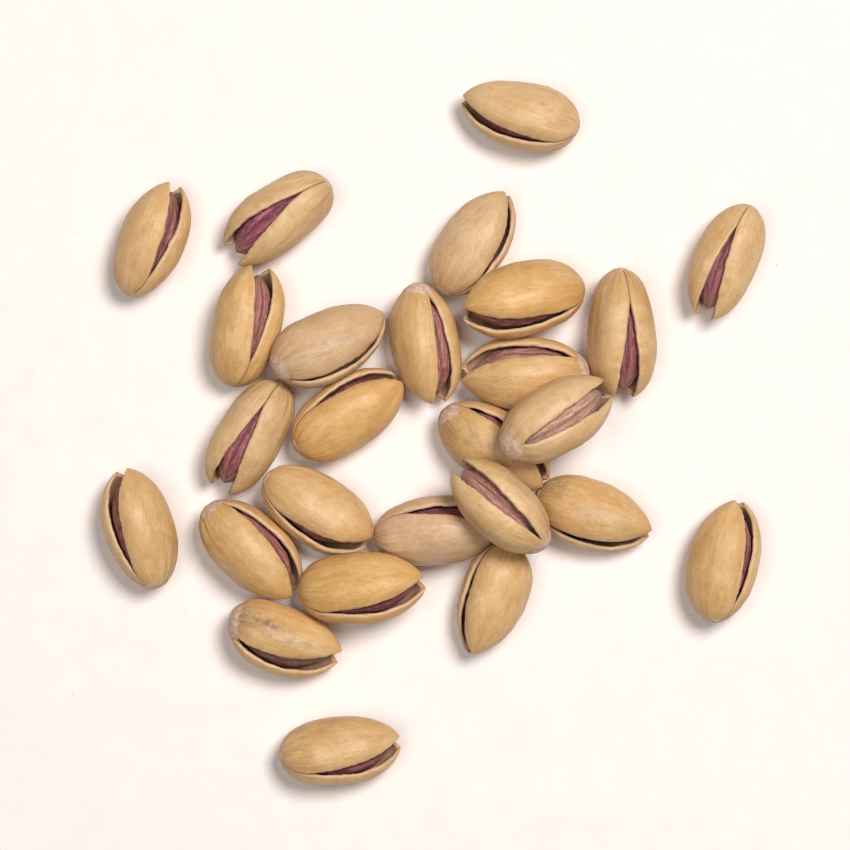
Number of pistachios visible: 26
